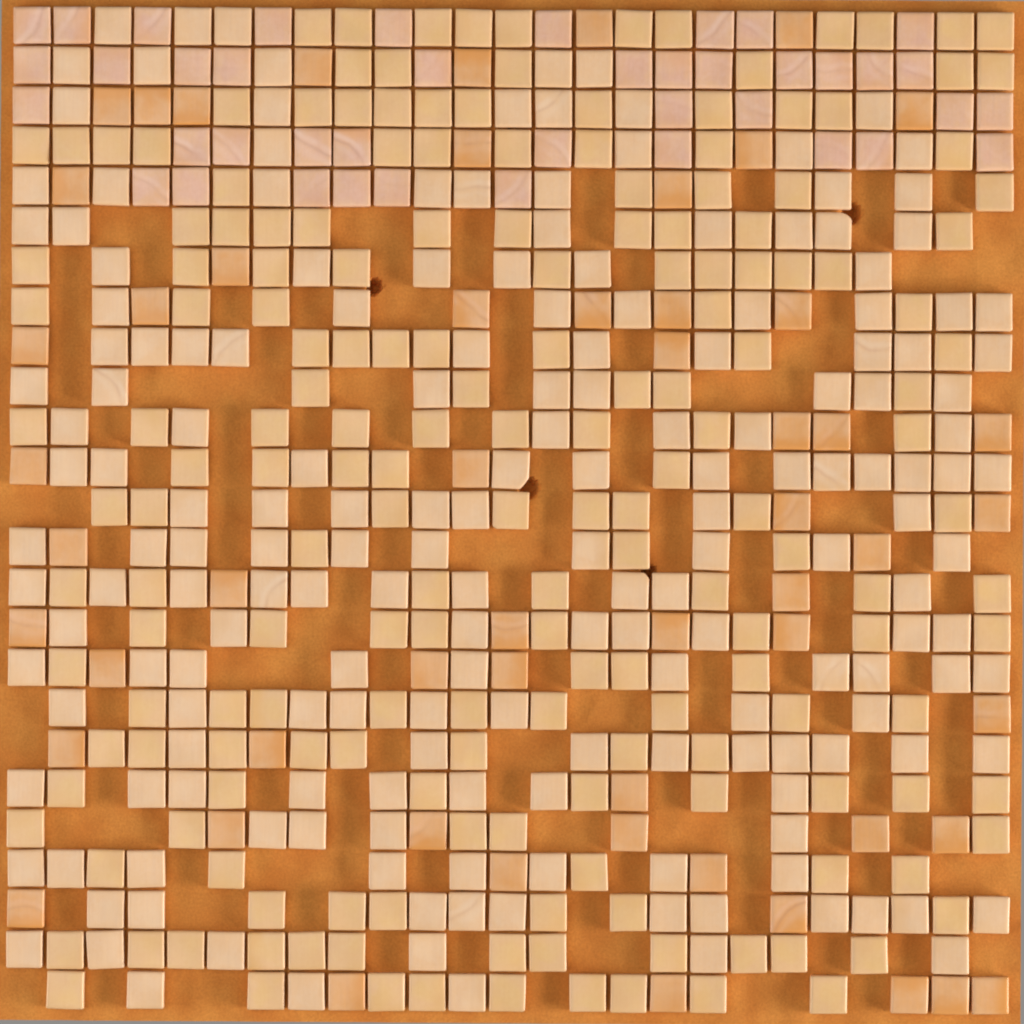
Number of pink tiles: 41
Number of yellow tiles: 185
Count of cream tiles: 185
